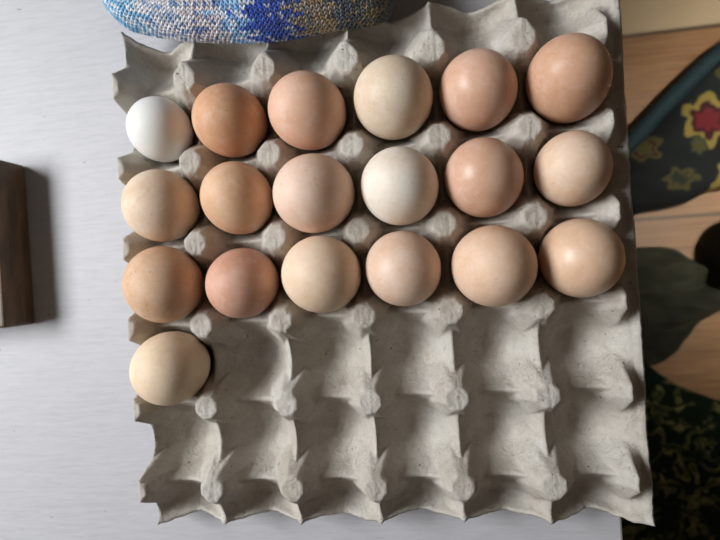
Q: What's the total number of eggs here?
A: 19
